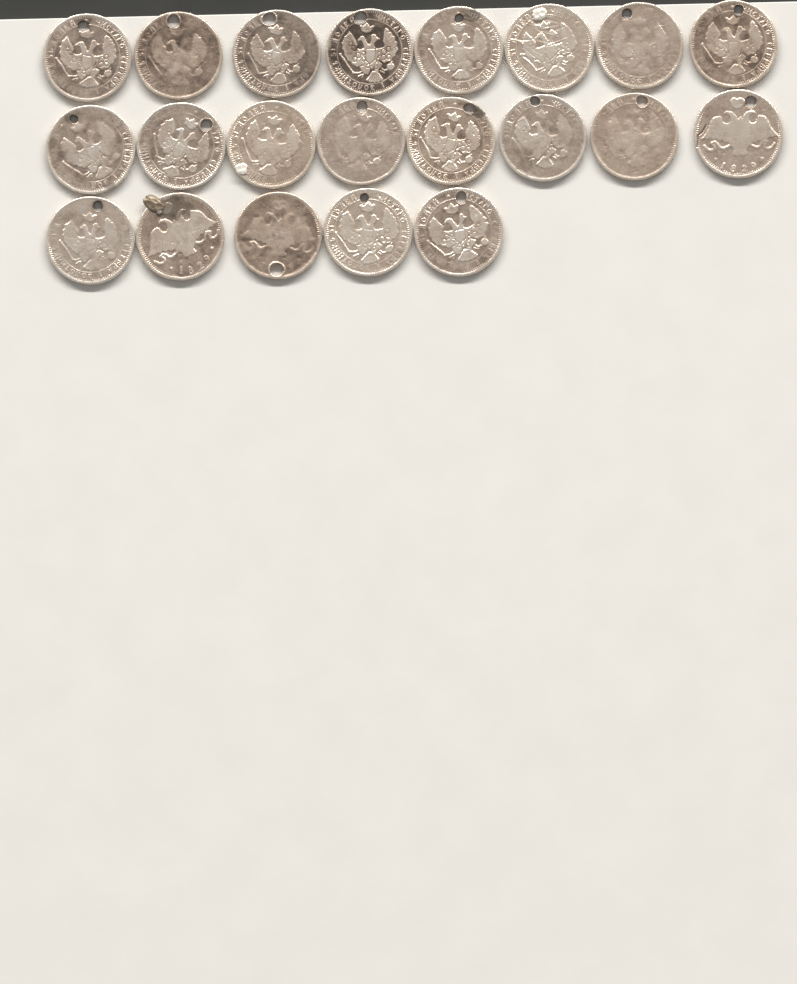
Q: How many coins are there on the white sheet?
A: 21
